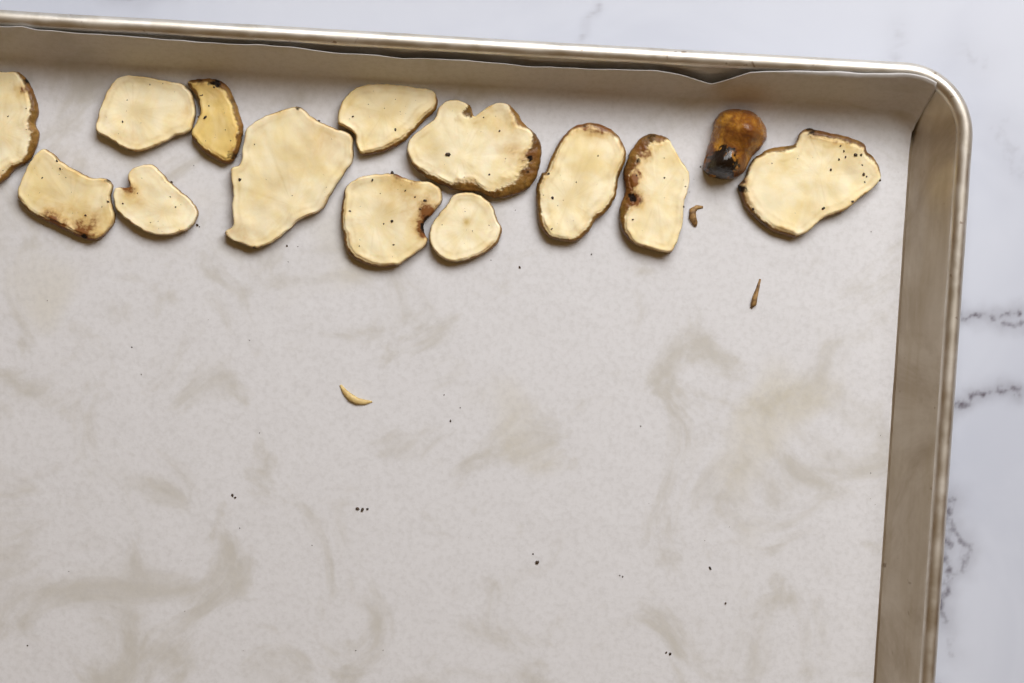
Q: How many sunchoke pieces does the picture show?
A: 14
